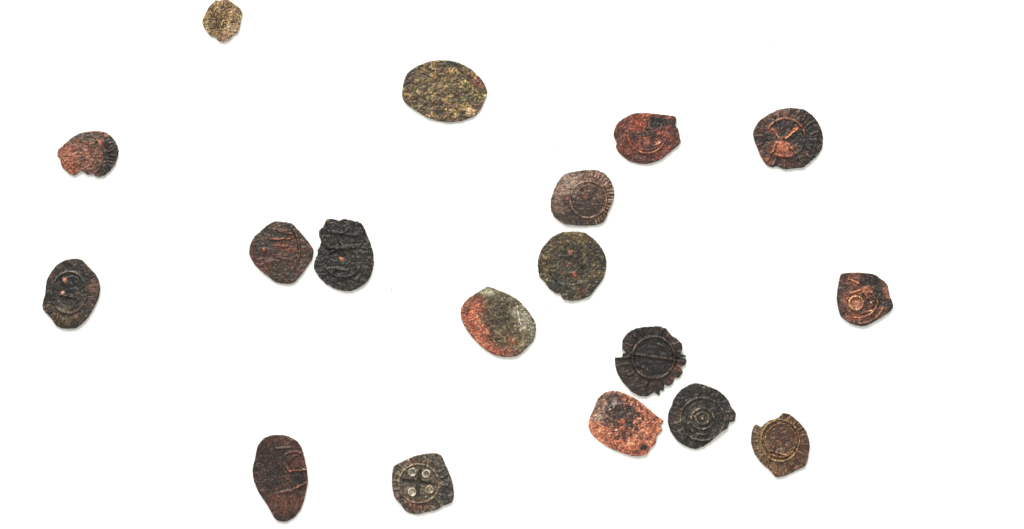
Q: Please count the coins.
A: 18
